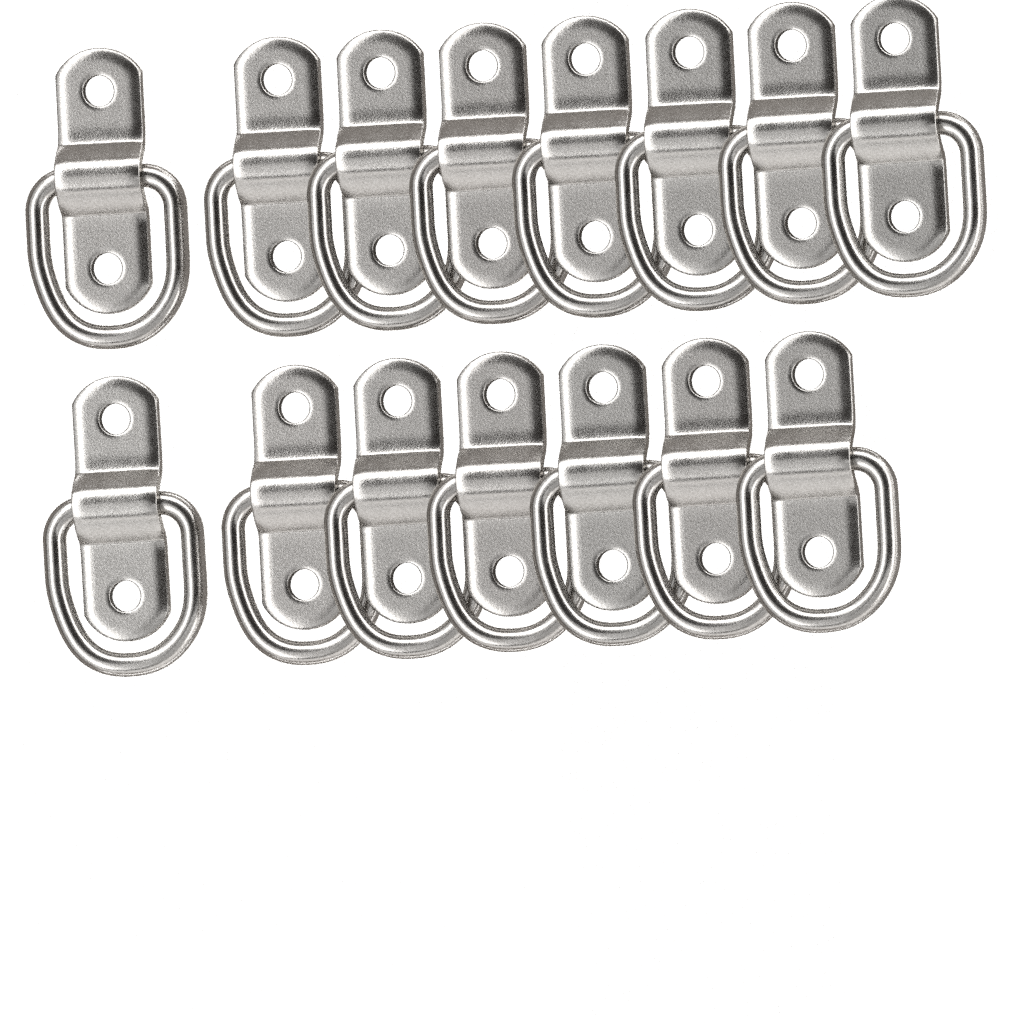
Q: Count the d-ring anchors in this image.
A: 15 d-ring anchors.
